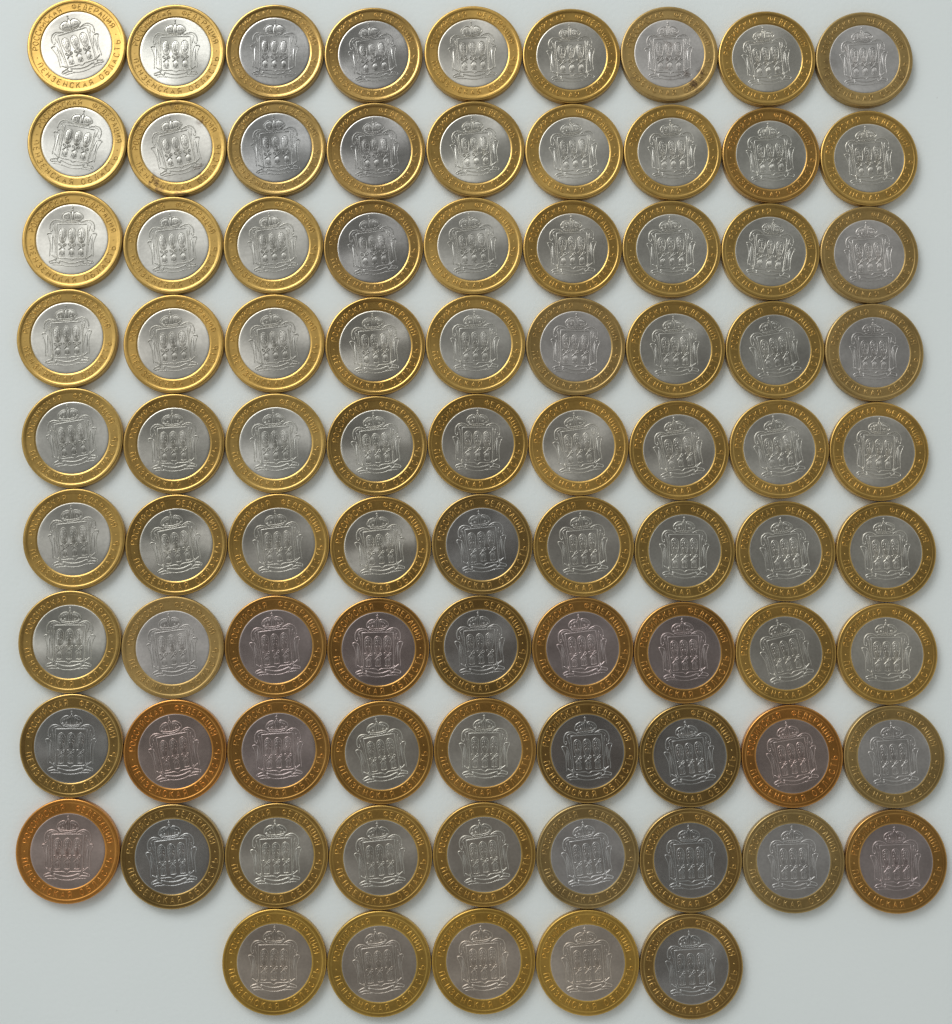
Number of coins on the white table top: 86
